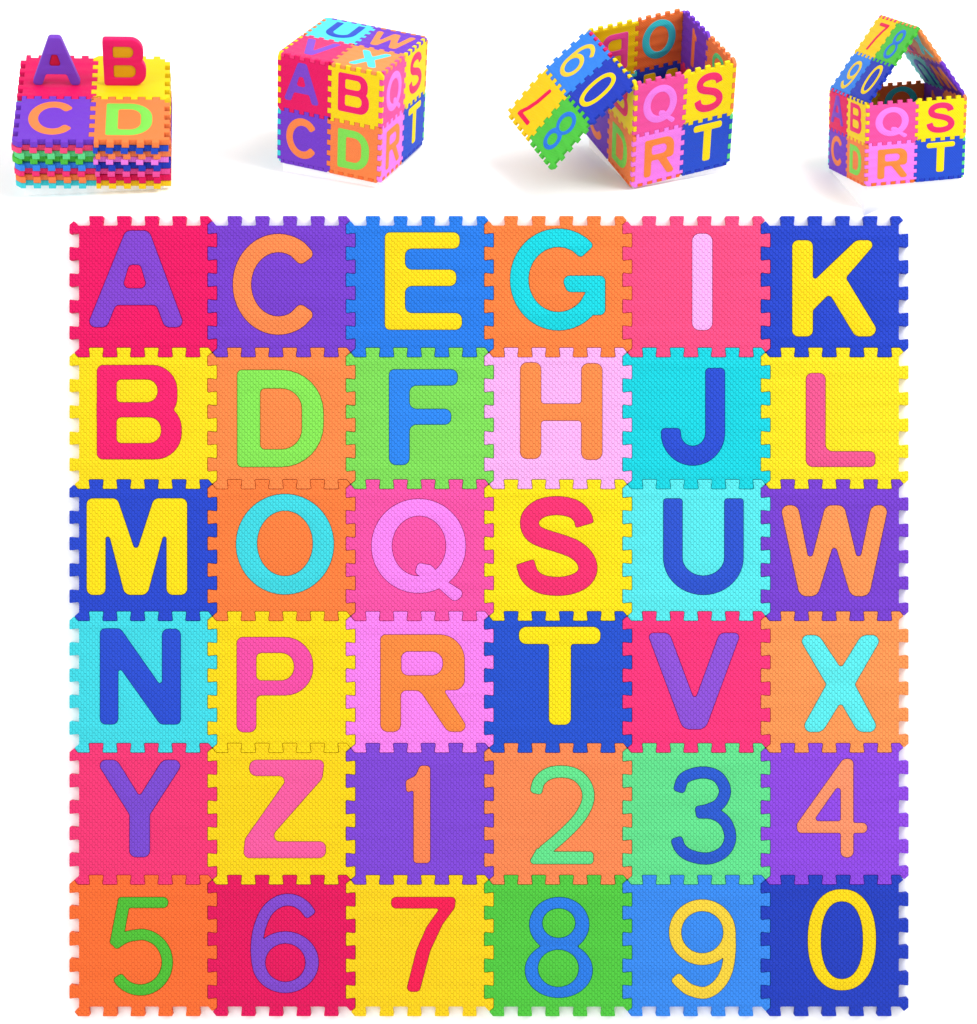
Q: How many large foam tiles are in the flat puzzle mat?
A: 36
